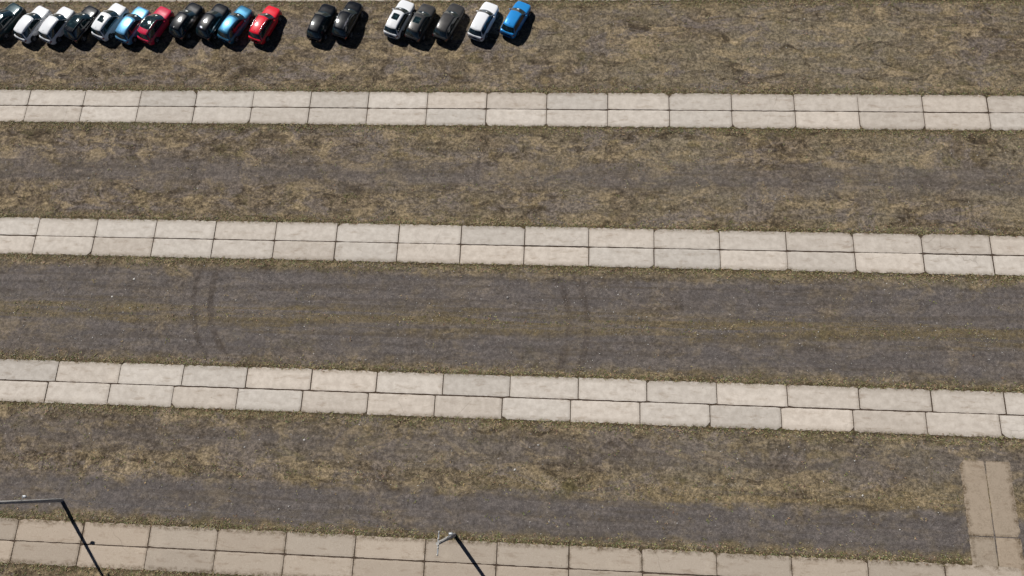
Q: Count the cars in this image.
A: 18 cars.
